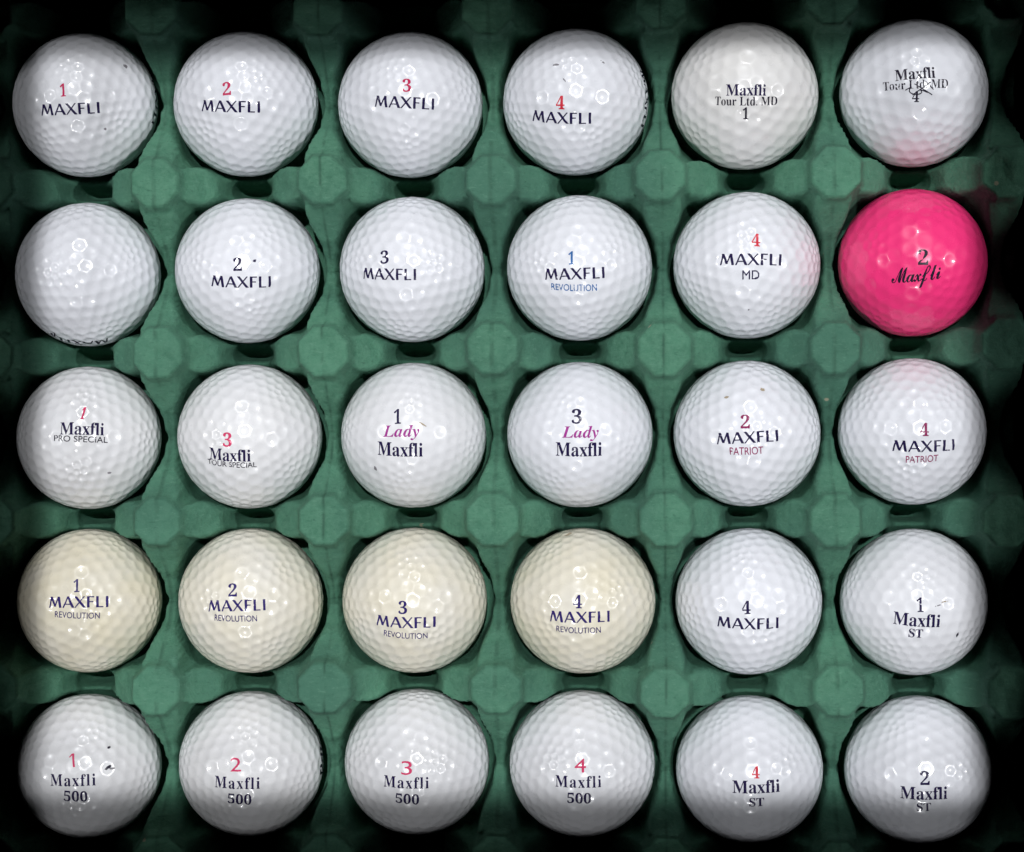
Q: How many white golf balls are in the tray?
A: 29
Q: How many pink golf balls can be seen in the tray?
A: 1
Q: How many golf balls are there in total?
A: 30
